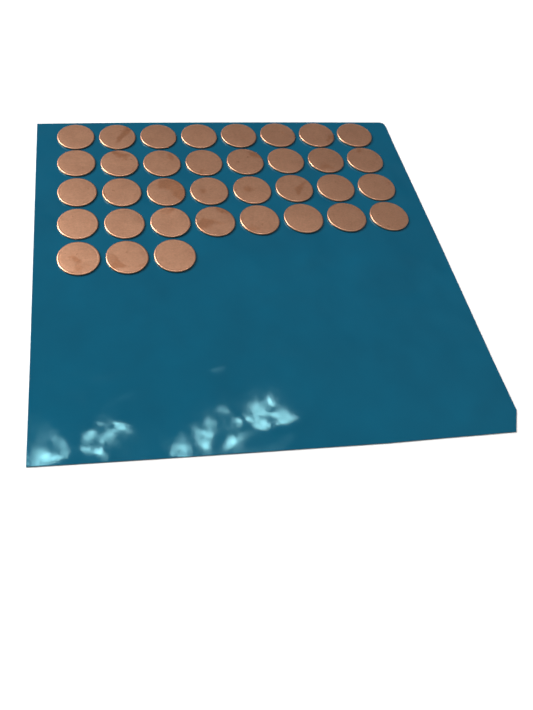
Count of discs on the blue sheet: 35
